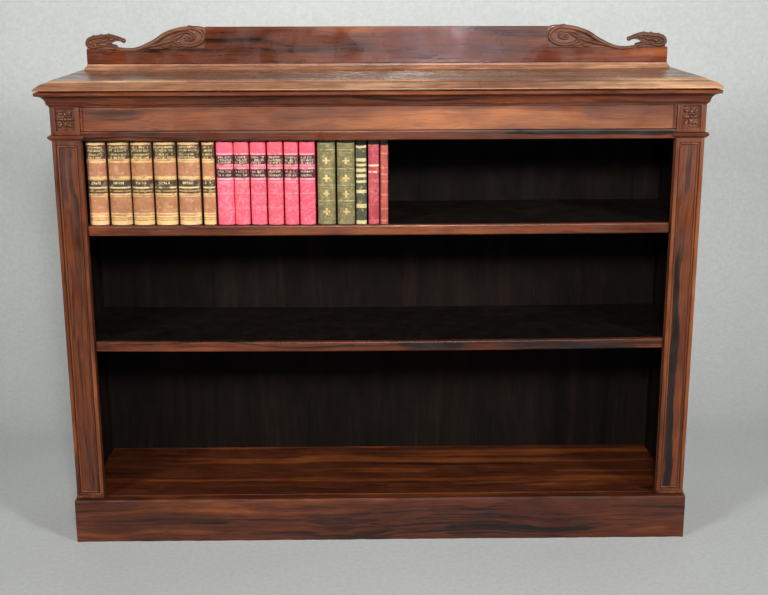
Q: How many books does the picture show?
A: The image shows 17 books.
